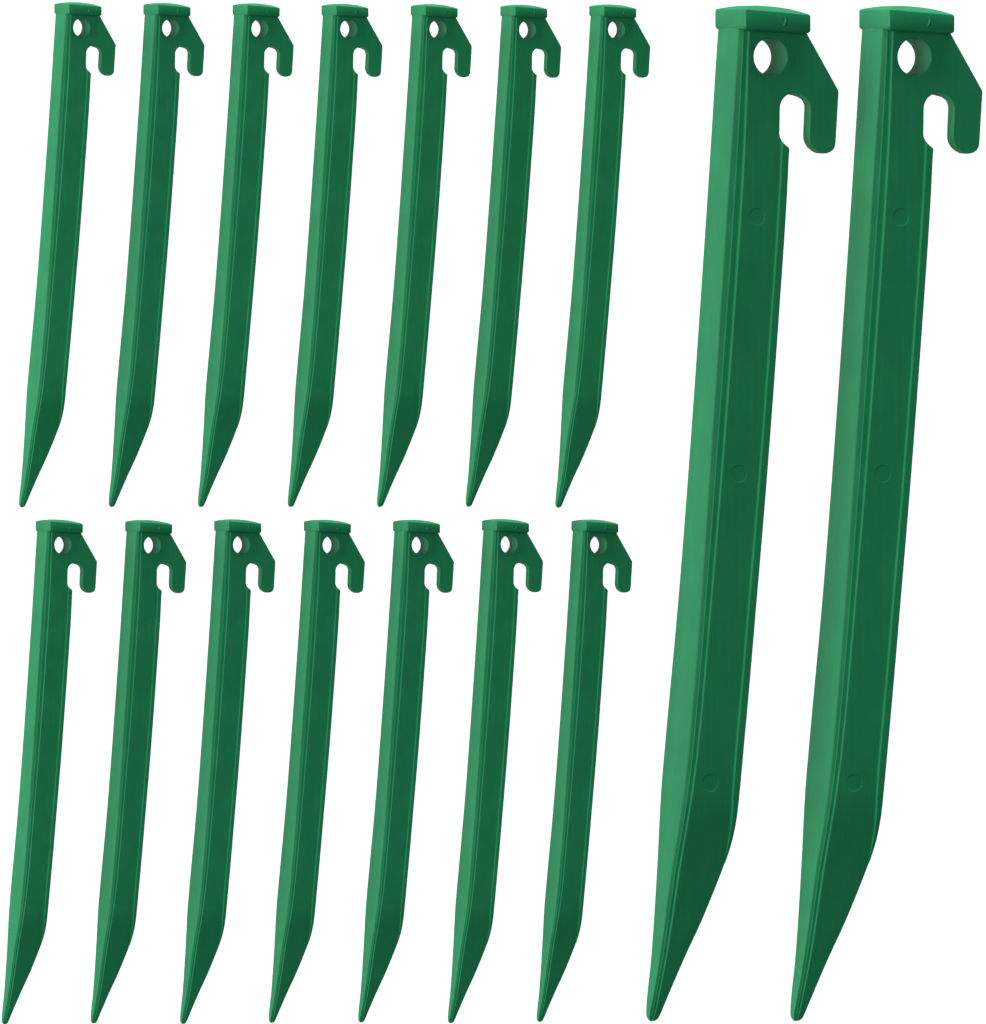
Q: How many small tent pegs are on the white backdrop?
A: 14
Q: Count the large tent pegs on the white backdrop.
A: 2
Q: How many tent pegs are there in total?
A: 16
